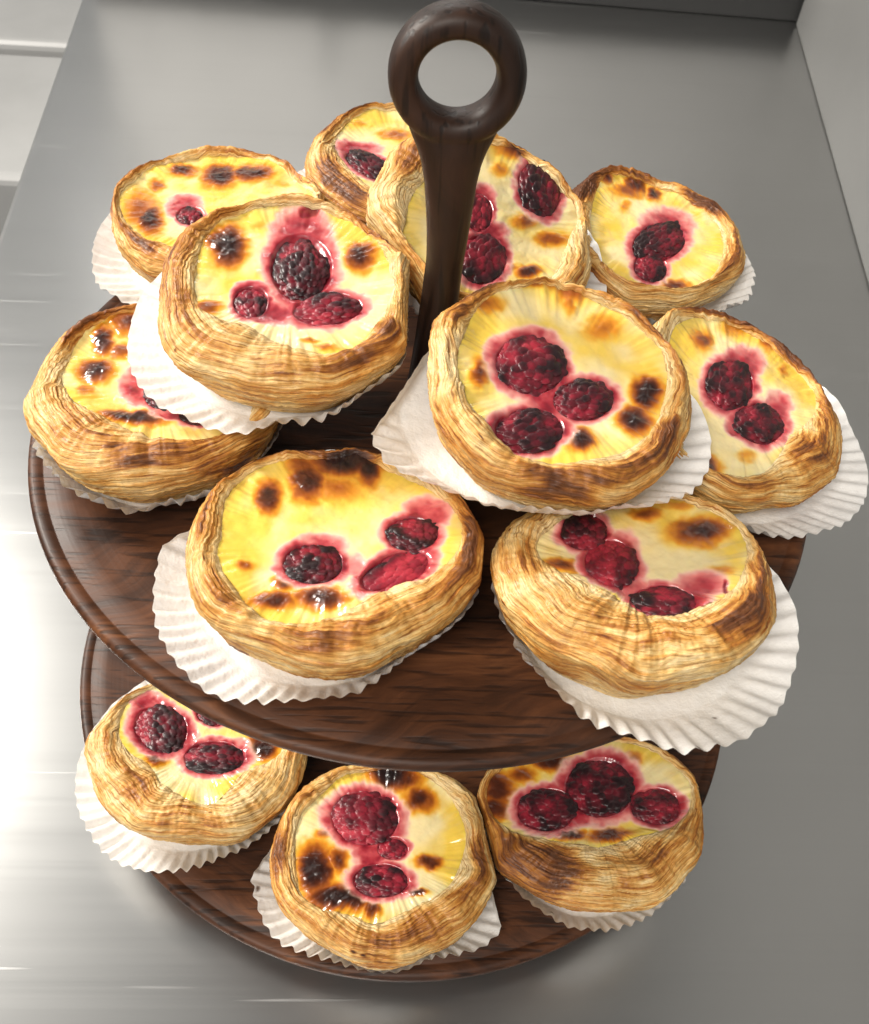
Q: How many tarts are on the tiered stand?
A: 13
